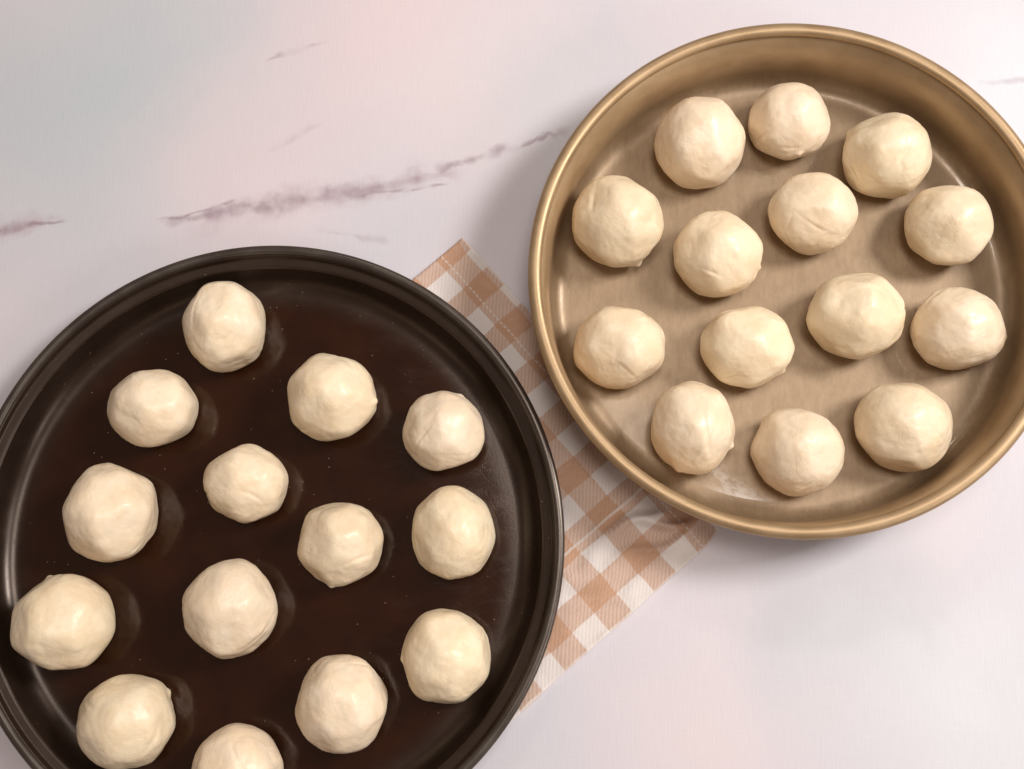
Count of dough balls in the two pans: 28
